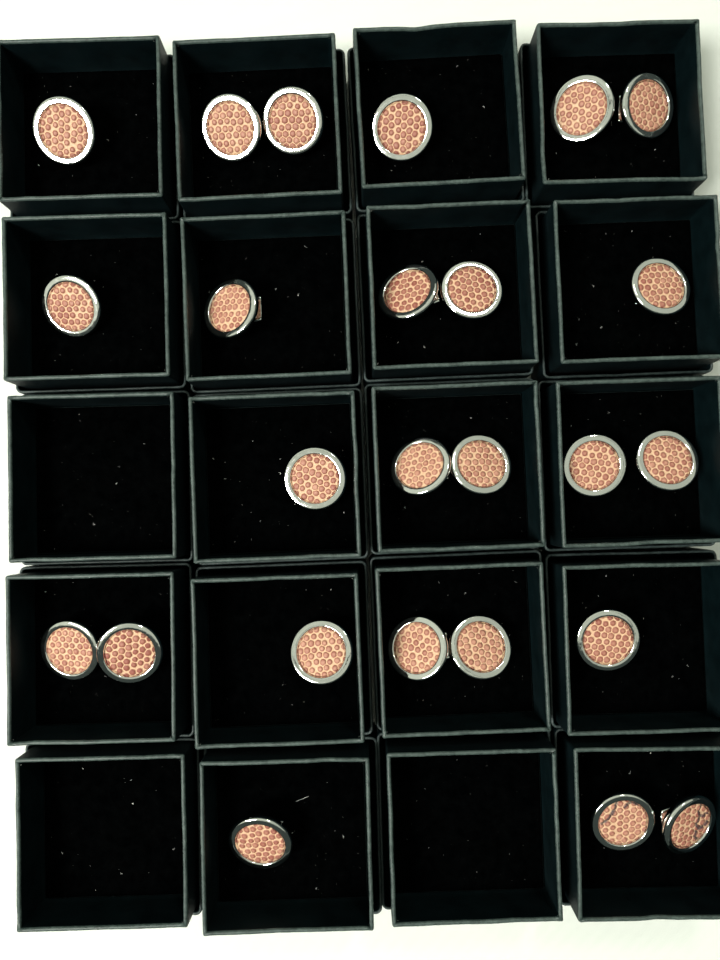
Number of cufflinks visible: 25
